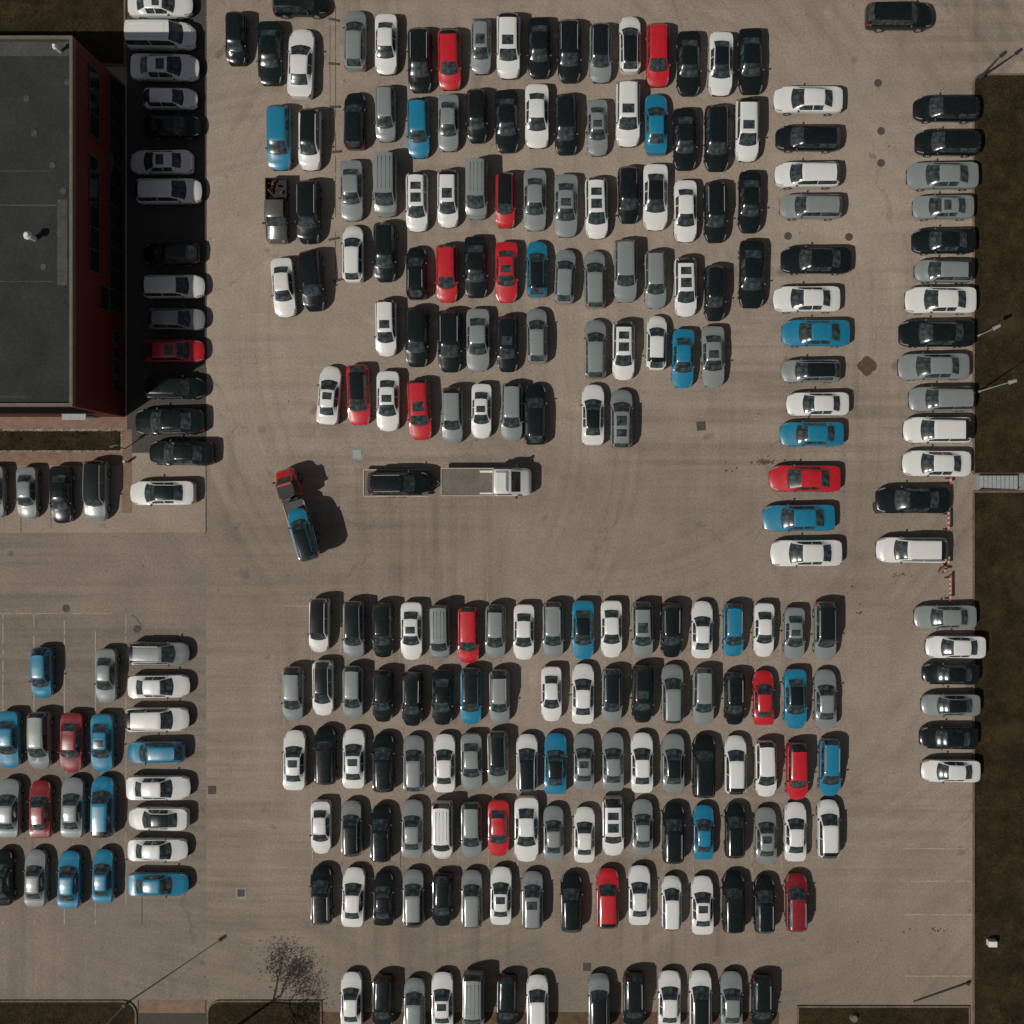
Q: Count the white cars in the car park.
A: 81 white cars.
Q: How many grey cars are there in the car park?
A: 74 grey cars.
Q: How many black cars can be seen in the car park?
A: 69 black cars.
